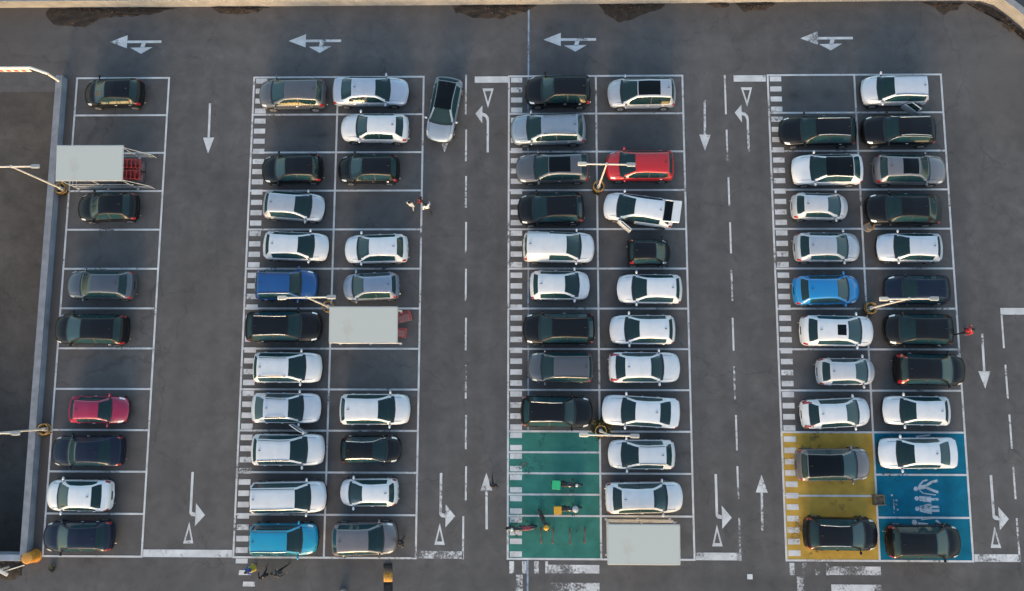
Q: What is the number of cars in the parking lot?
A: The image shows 69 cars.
